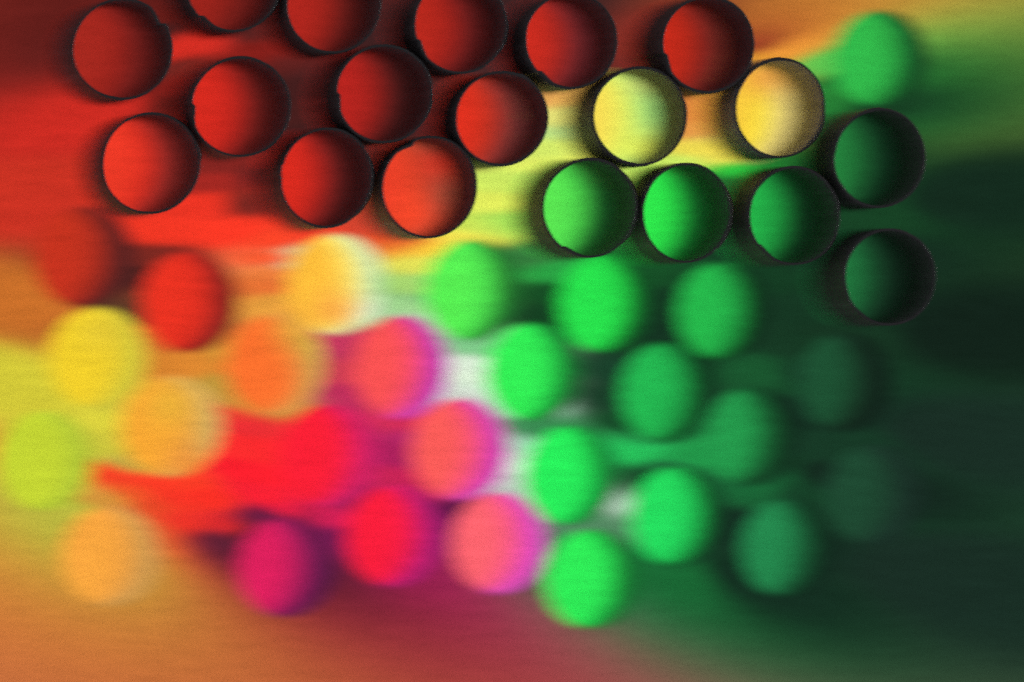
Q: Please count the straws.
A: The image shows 19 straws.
